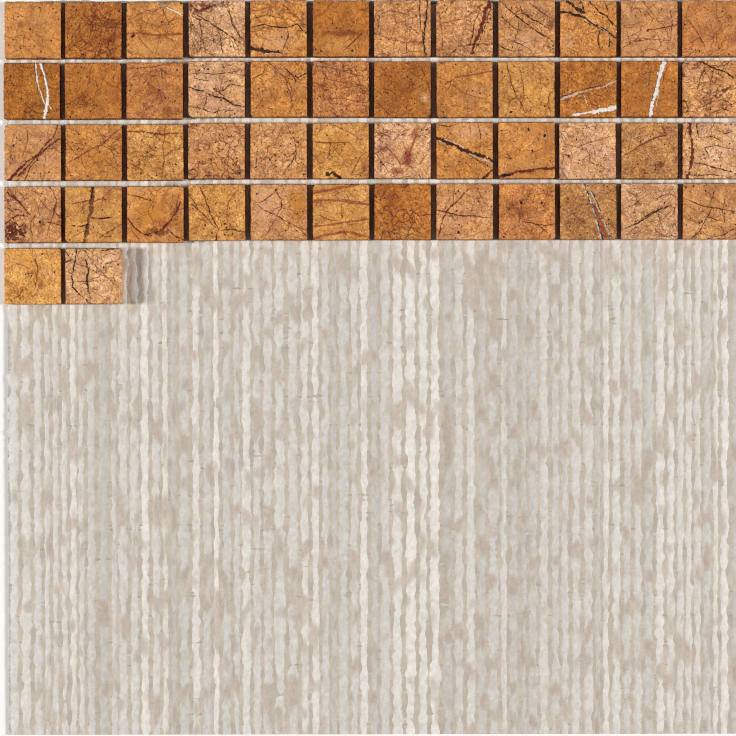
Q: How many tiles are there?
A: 50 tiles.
